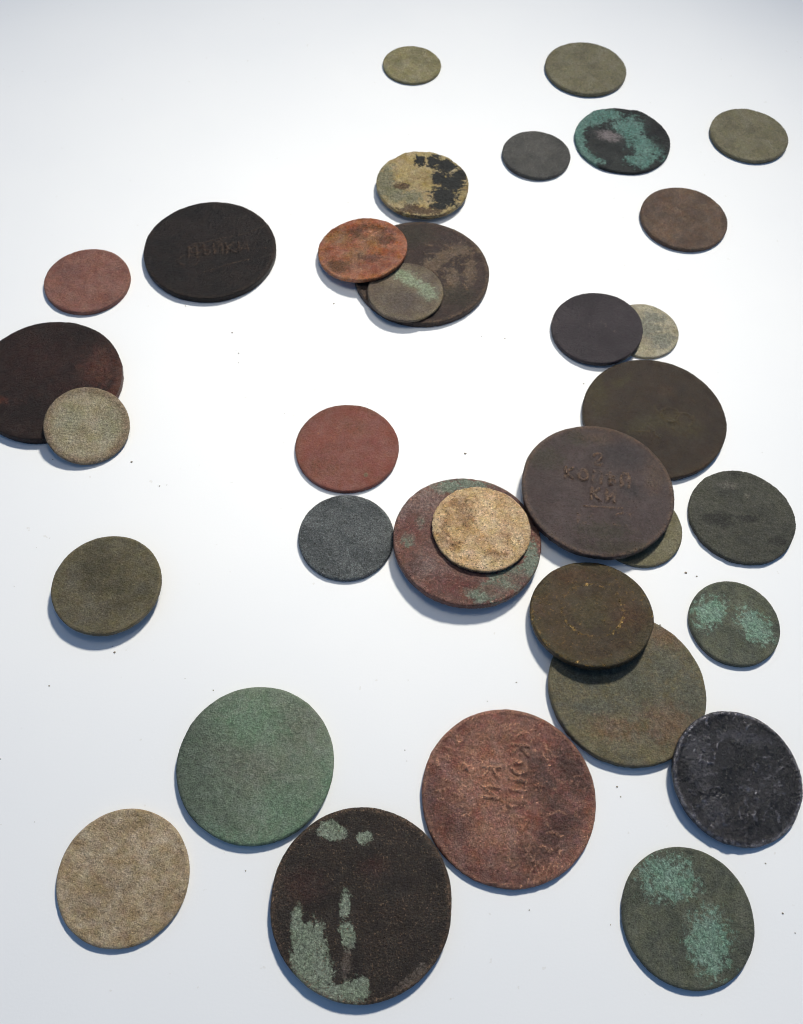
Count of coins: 34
